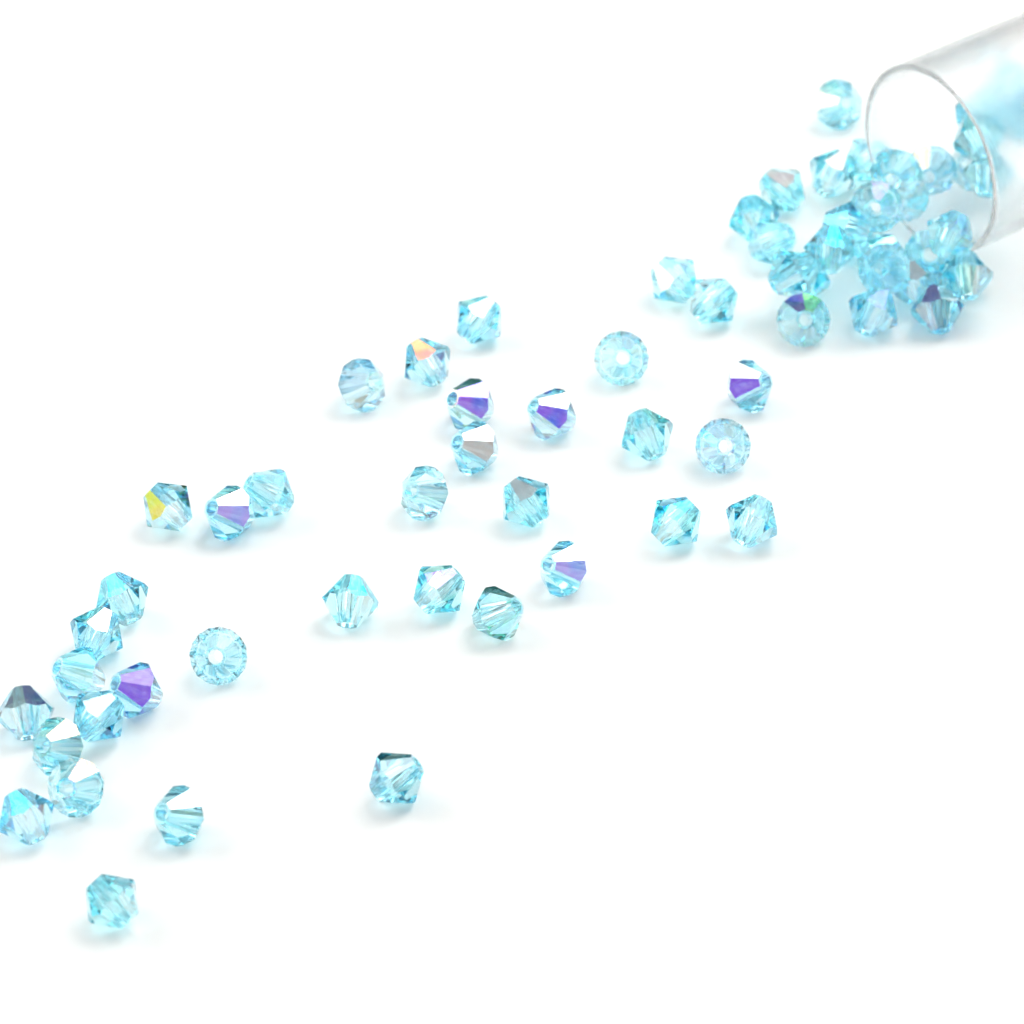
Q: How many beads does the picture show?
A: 69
